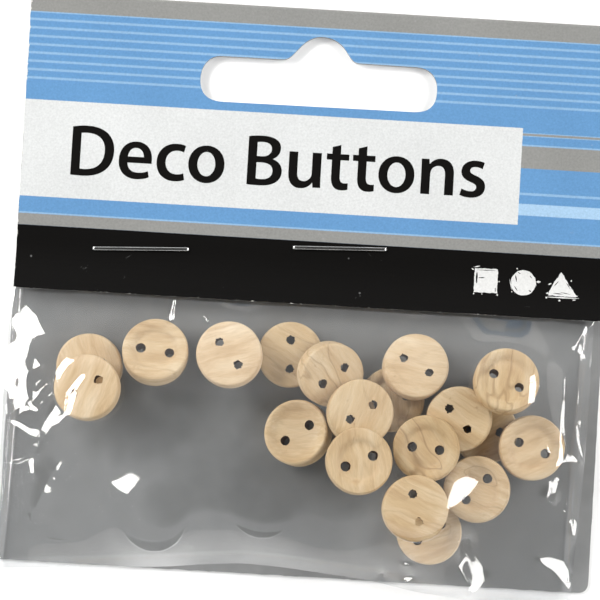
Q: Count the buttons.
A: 19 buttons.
